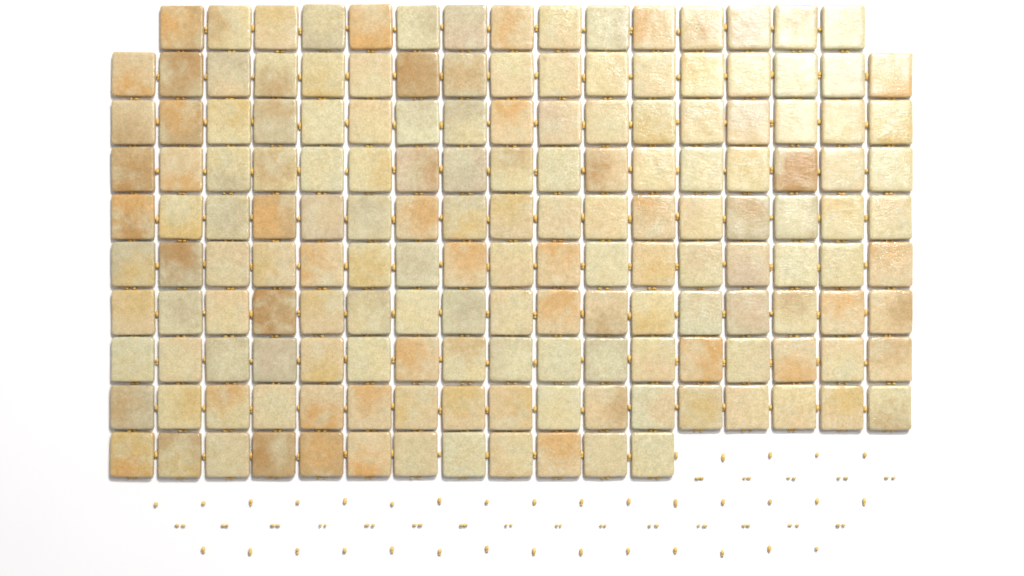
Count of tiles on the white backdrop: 163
